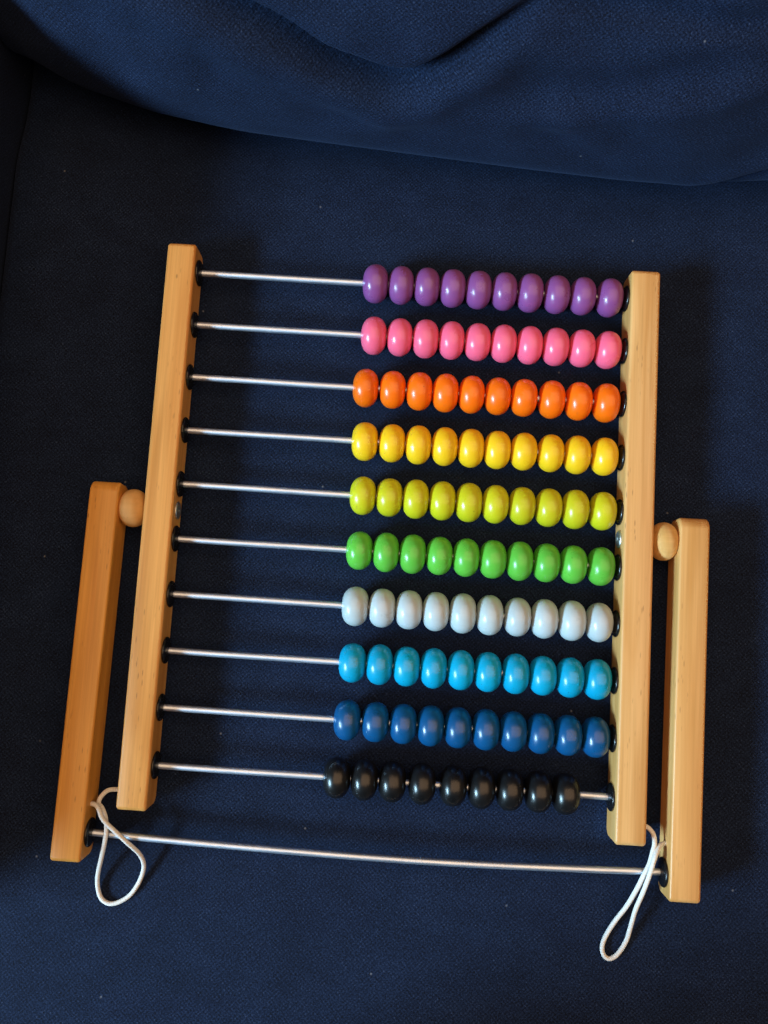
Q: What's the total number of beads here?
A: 99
